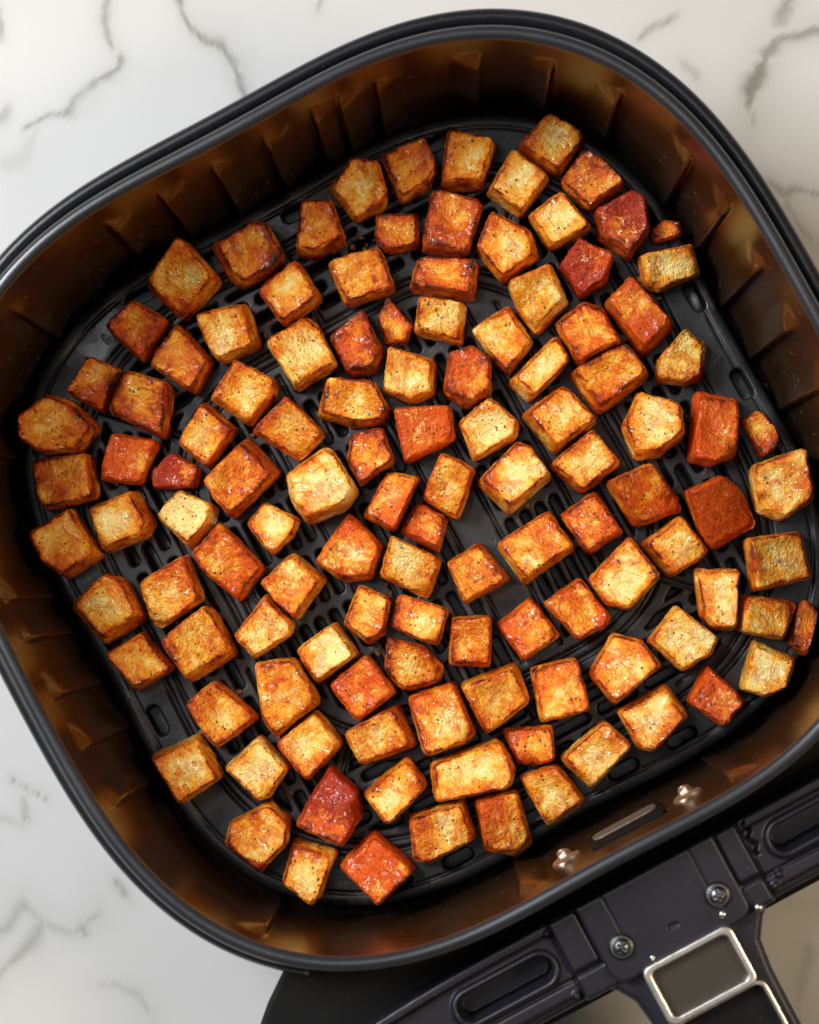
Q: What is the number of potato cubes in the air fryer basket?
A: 118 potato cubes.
